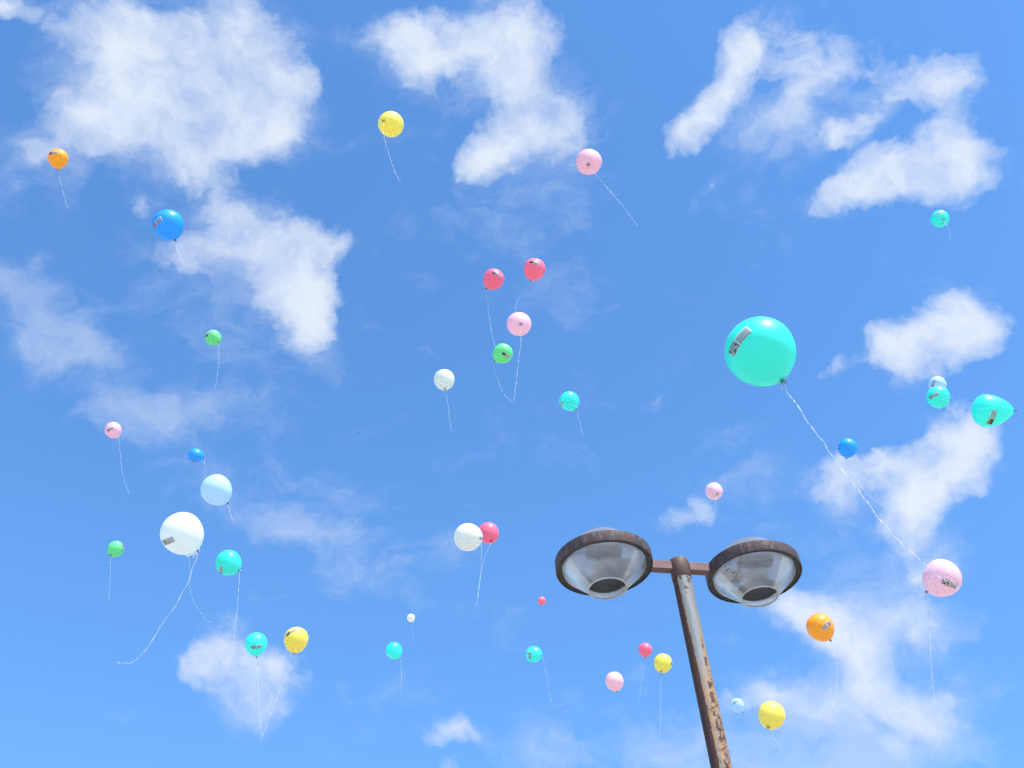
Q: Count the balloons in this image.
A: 40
